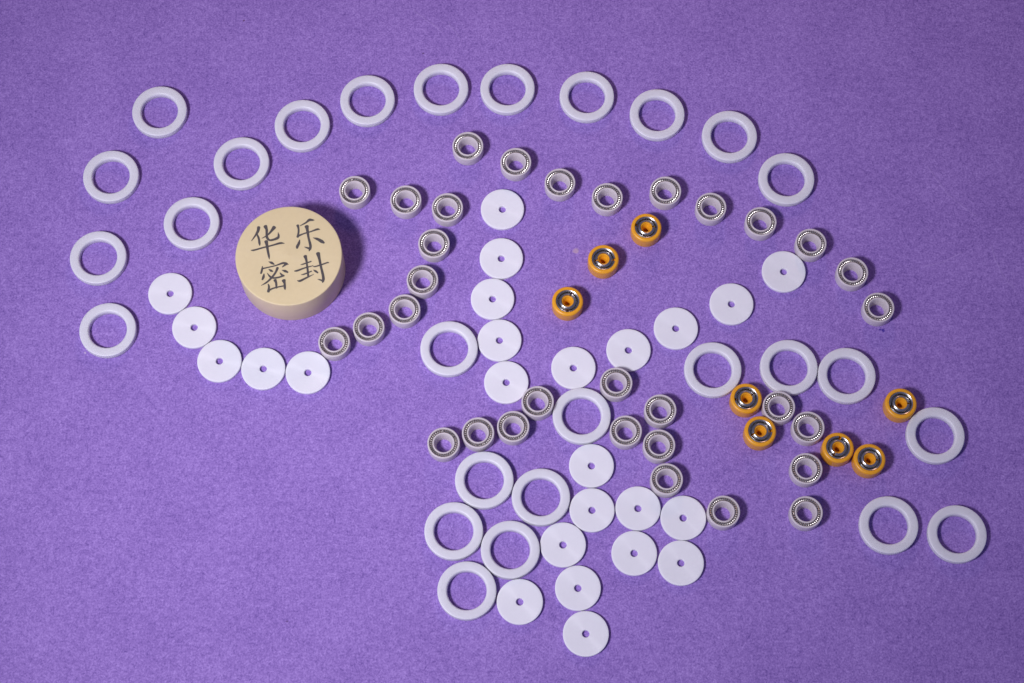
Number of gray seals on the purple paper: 32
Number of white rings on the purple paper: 27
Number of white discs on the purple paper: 25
